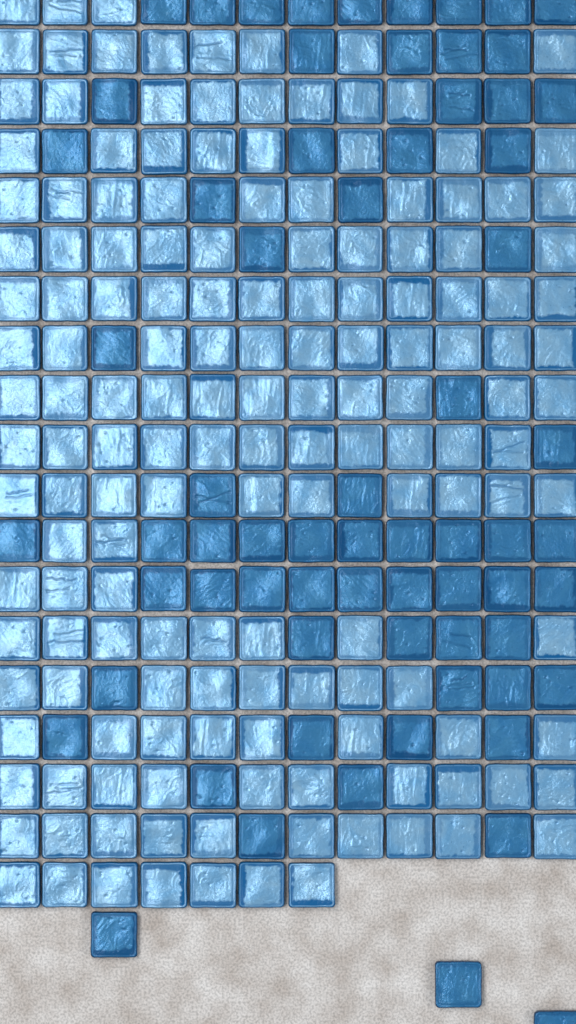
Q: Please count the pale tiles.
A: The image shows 158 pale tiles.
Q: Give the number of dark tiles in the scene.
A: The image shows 68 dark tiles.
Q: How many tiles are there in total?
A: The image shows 226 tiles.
